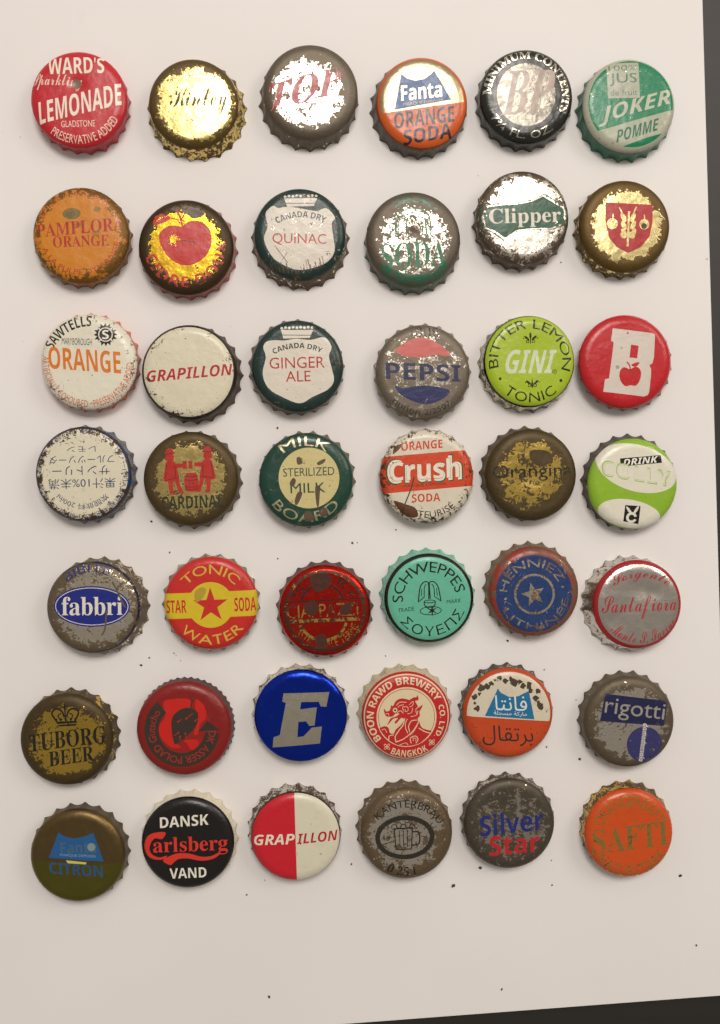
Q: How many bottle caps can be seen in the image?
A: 42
